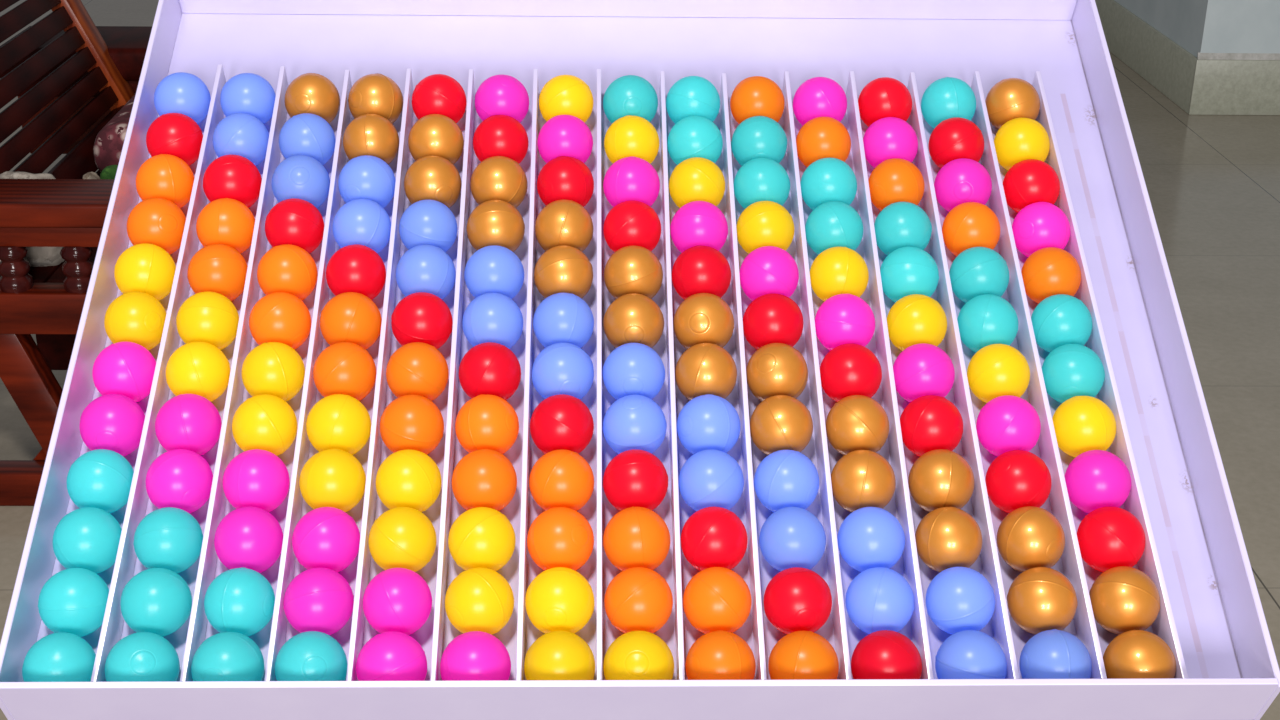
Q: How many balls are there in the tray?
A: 168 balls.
